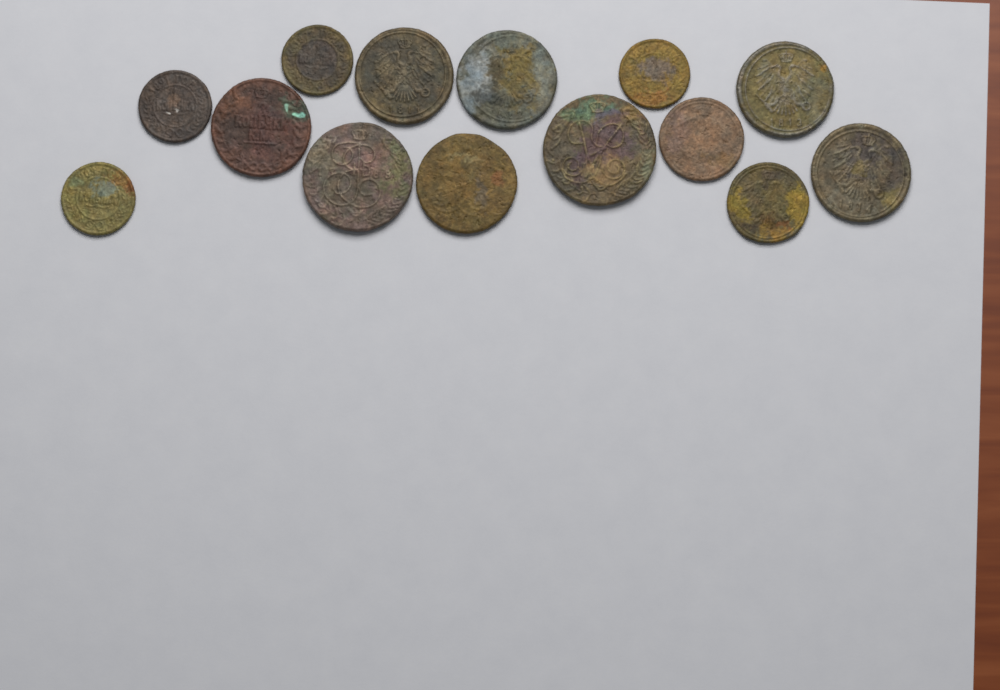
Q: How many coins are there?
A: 14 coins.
